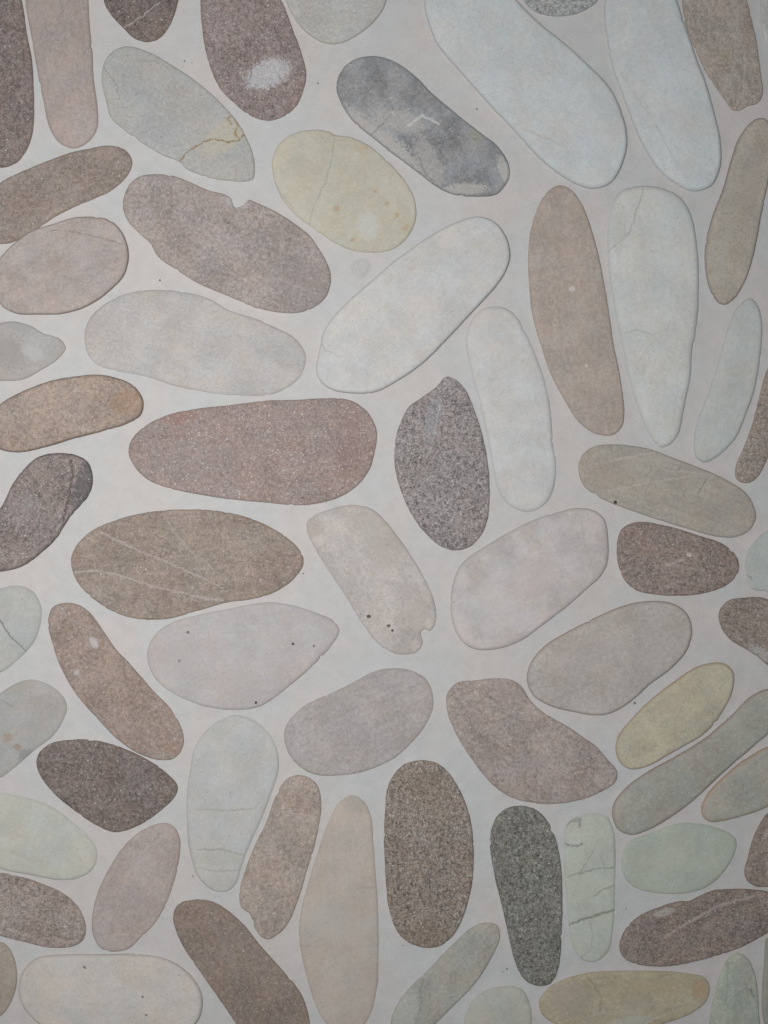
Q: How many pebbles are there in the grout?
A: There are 67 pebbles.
